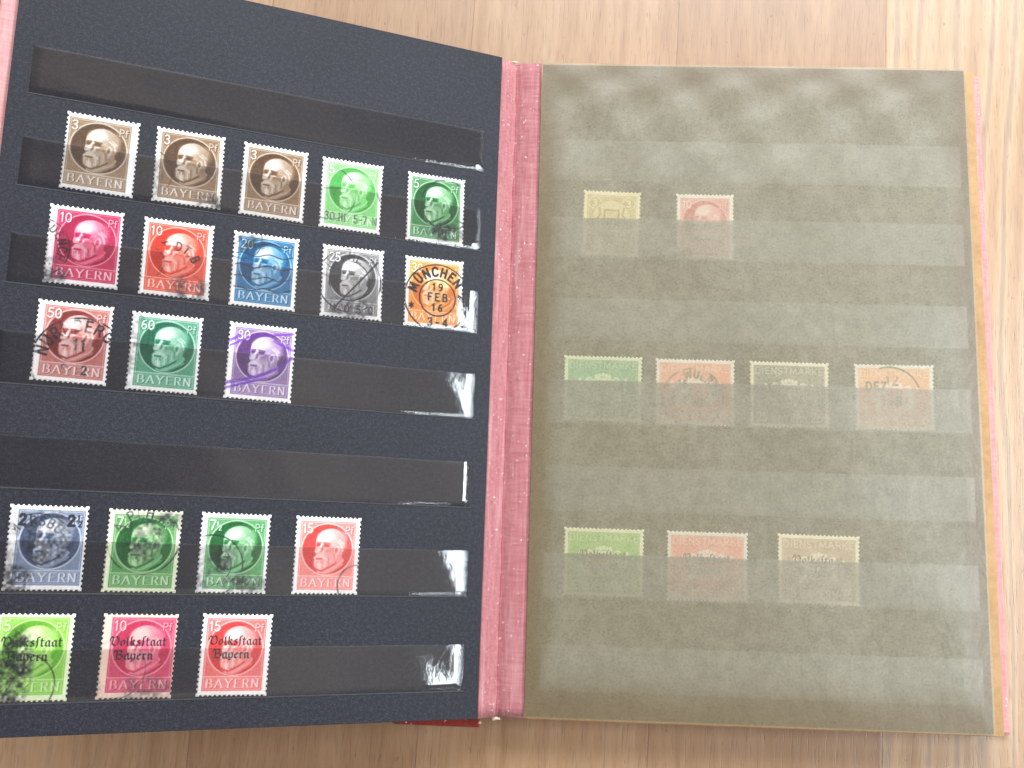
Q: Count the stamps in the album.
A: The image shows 29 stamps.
